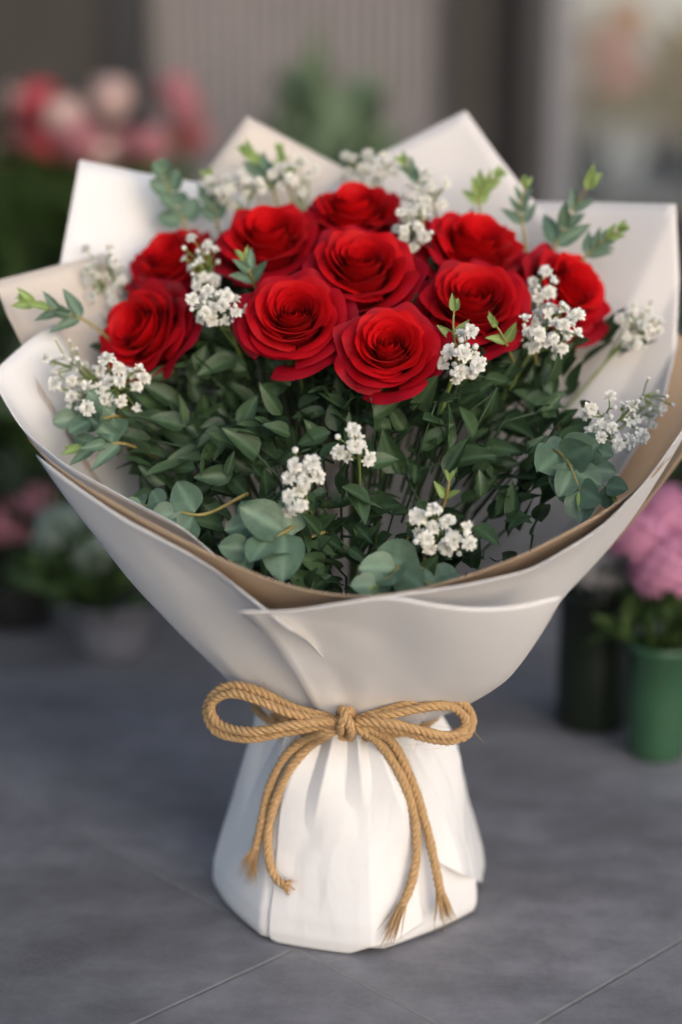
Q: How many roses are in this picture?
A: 10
